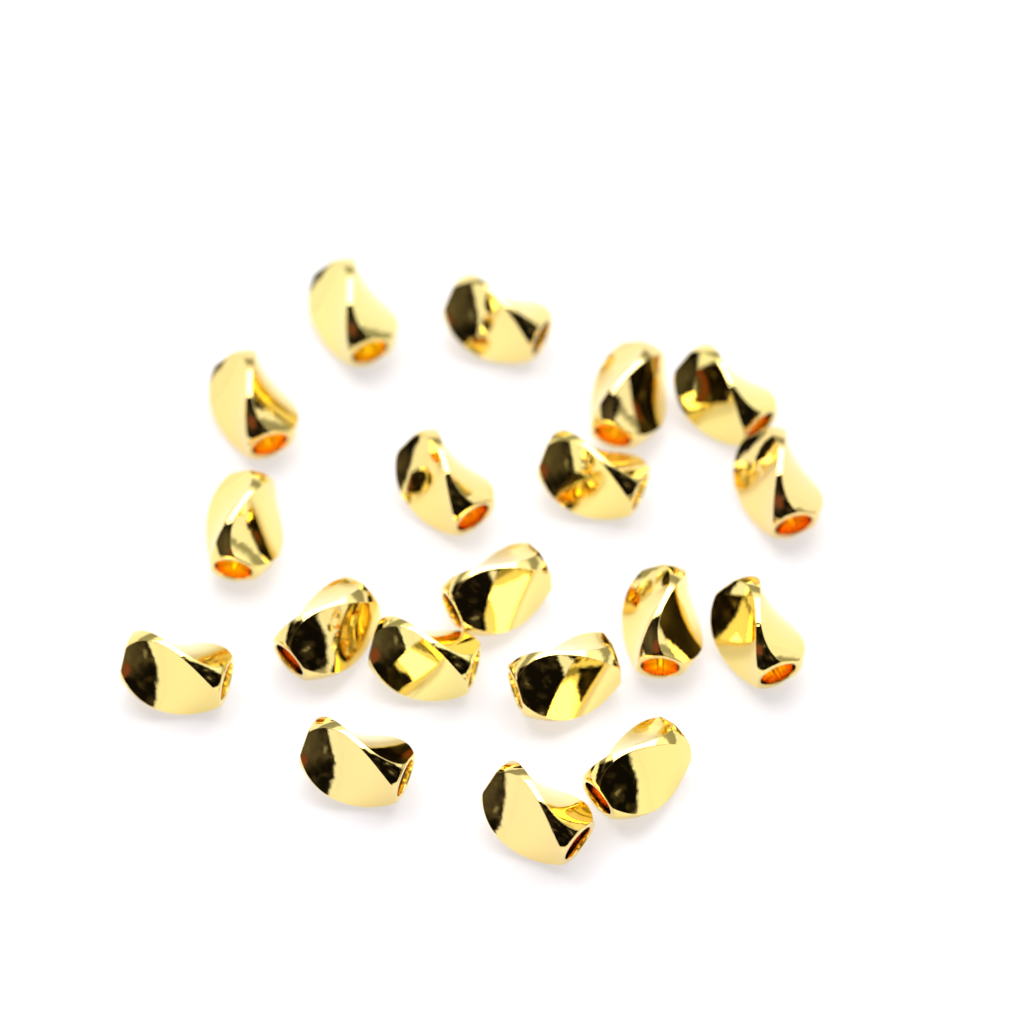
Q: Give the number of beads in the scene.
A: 19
